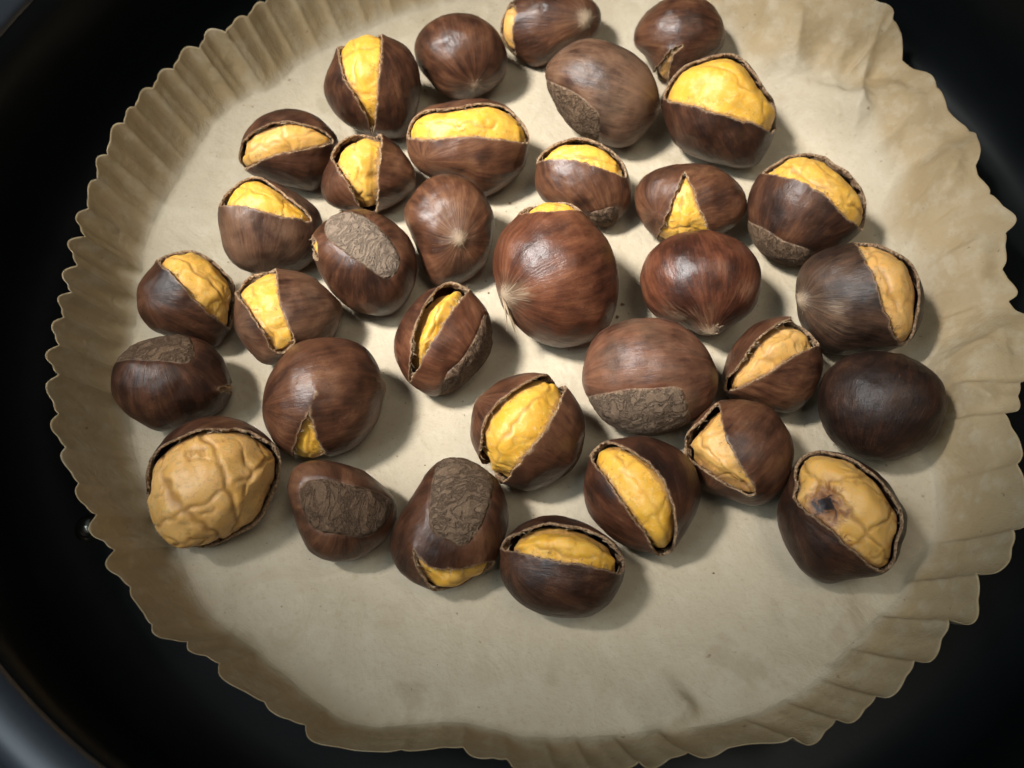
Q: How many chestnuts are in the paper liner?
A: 34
